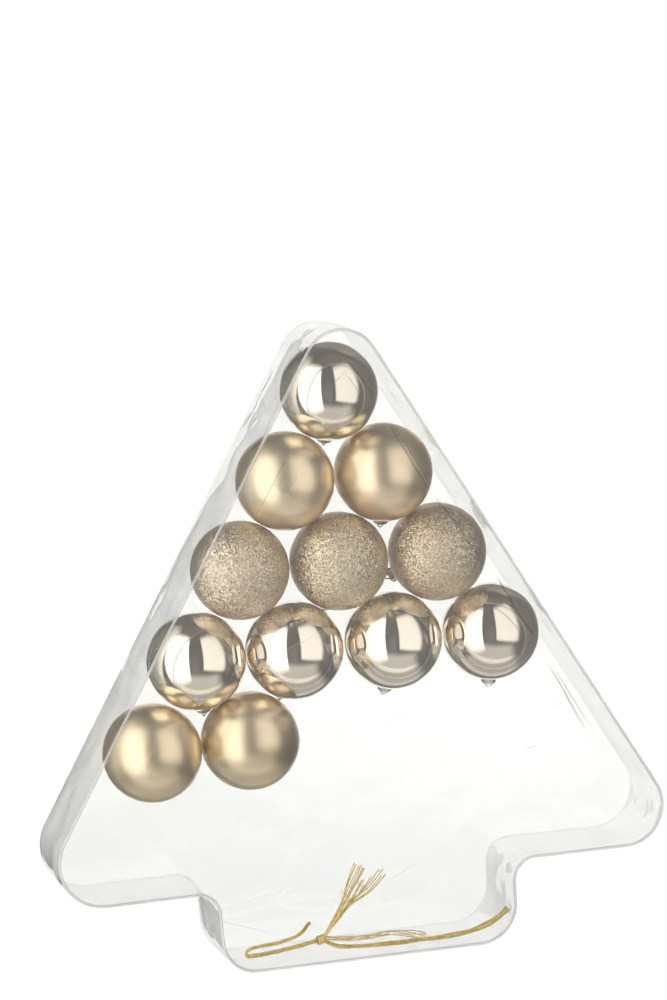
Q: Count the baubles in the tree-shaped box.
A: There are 12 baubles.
